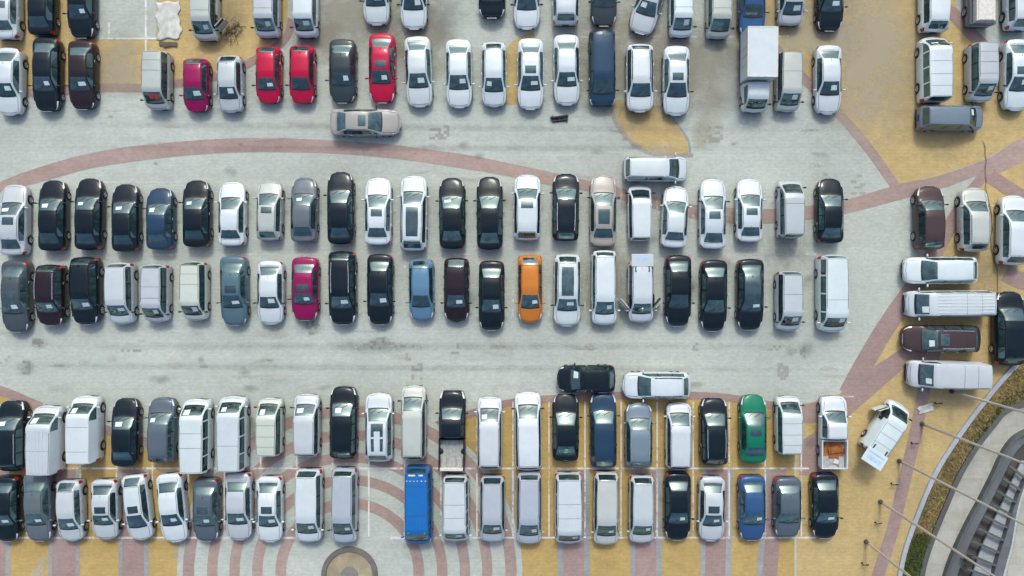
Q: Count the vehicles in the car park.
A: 151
